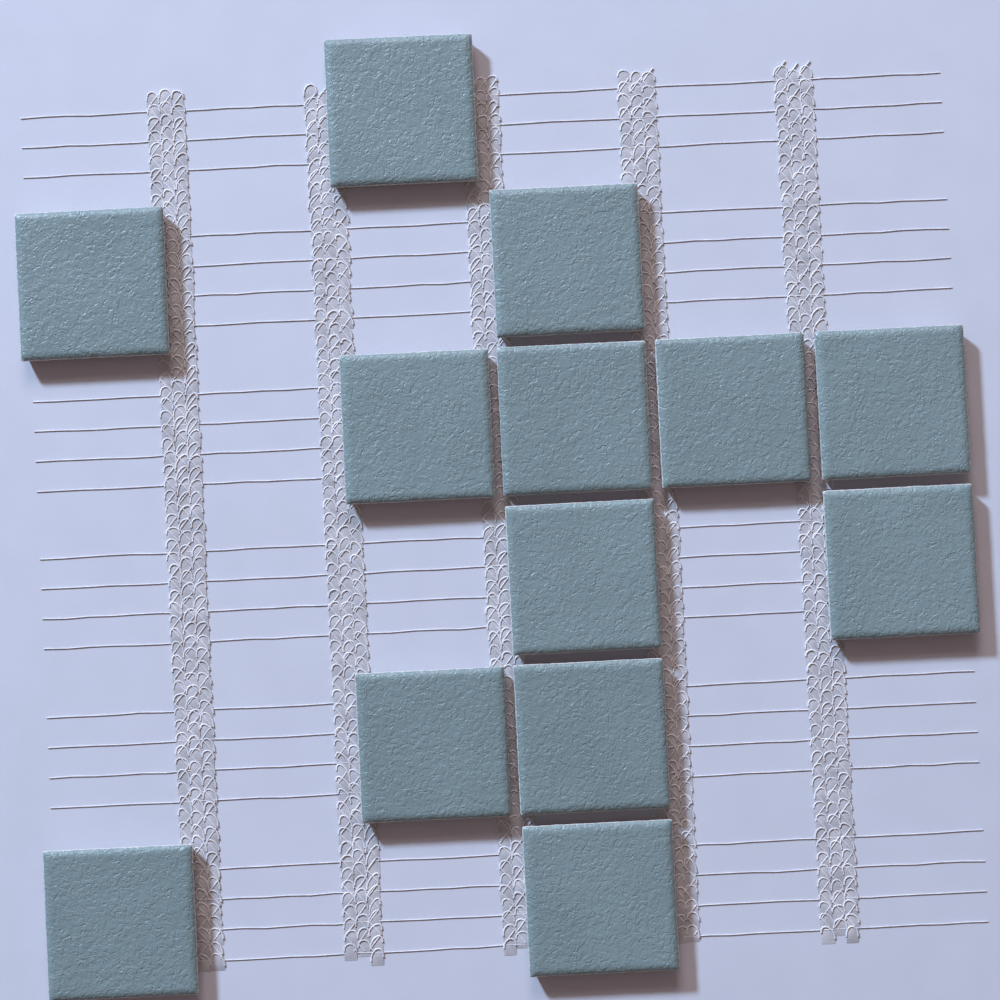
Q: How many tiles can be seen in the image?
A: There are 13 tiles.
